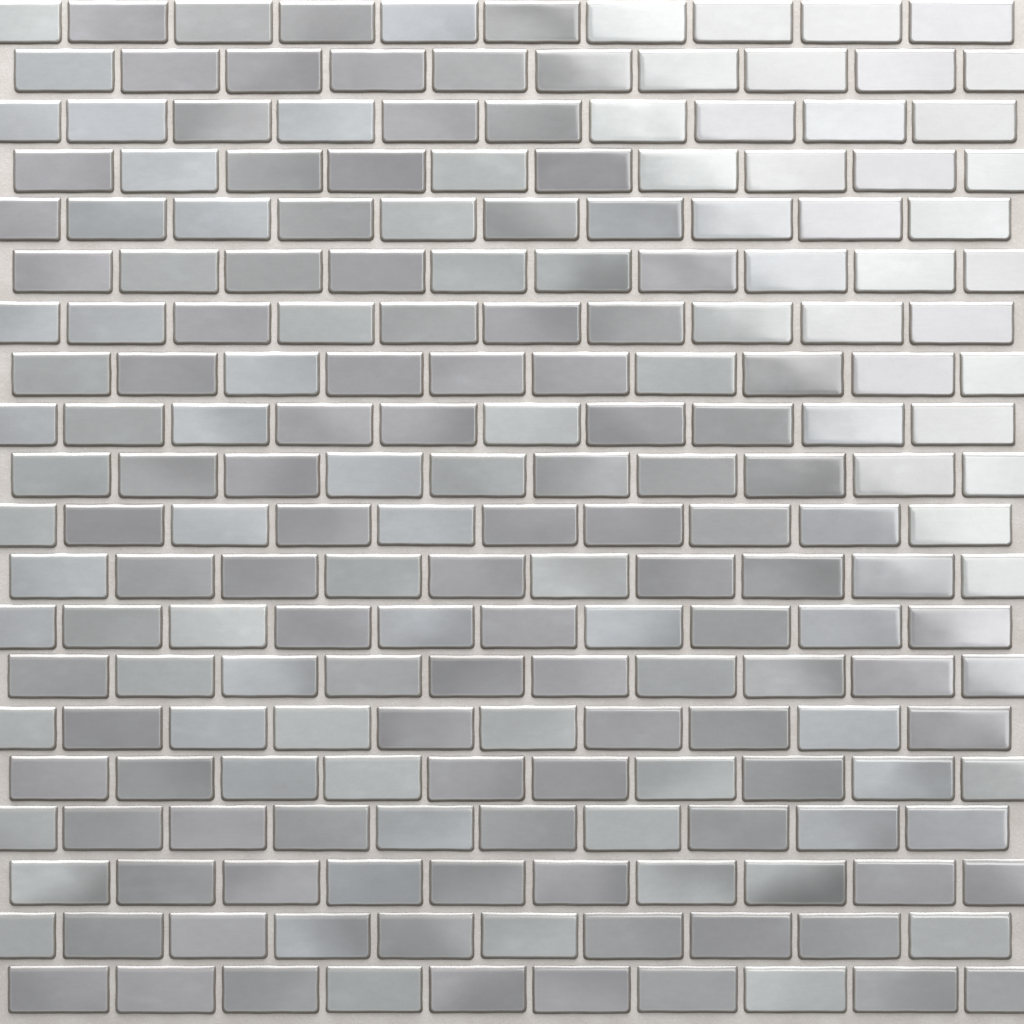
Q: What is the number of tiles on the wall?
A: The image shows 200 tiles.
